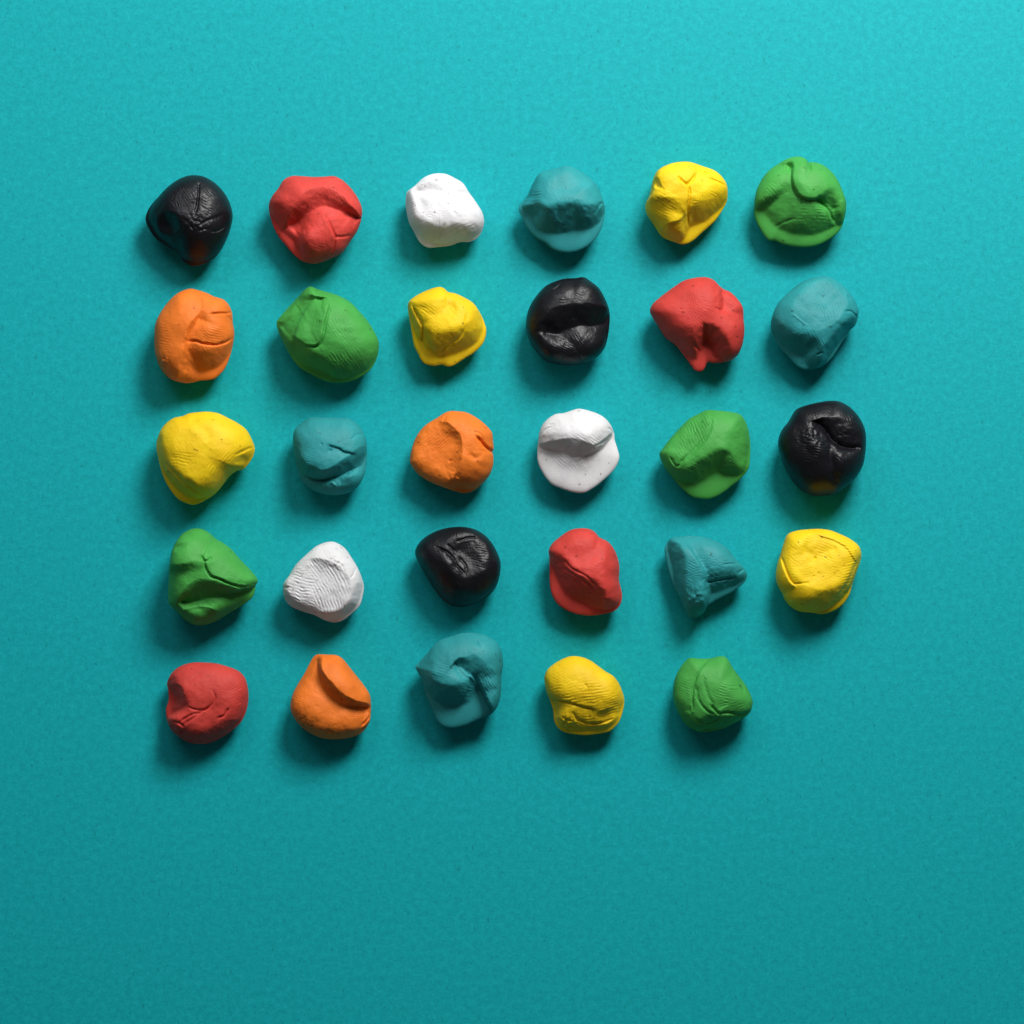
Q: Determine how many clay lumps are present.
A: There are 29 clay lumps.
